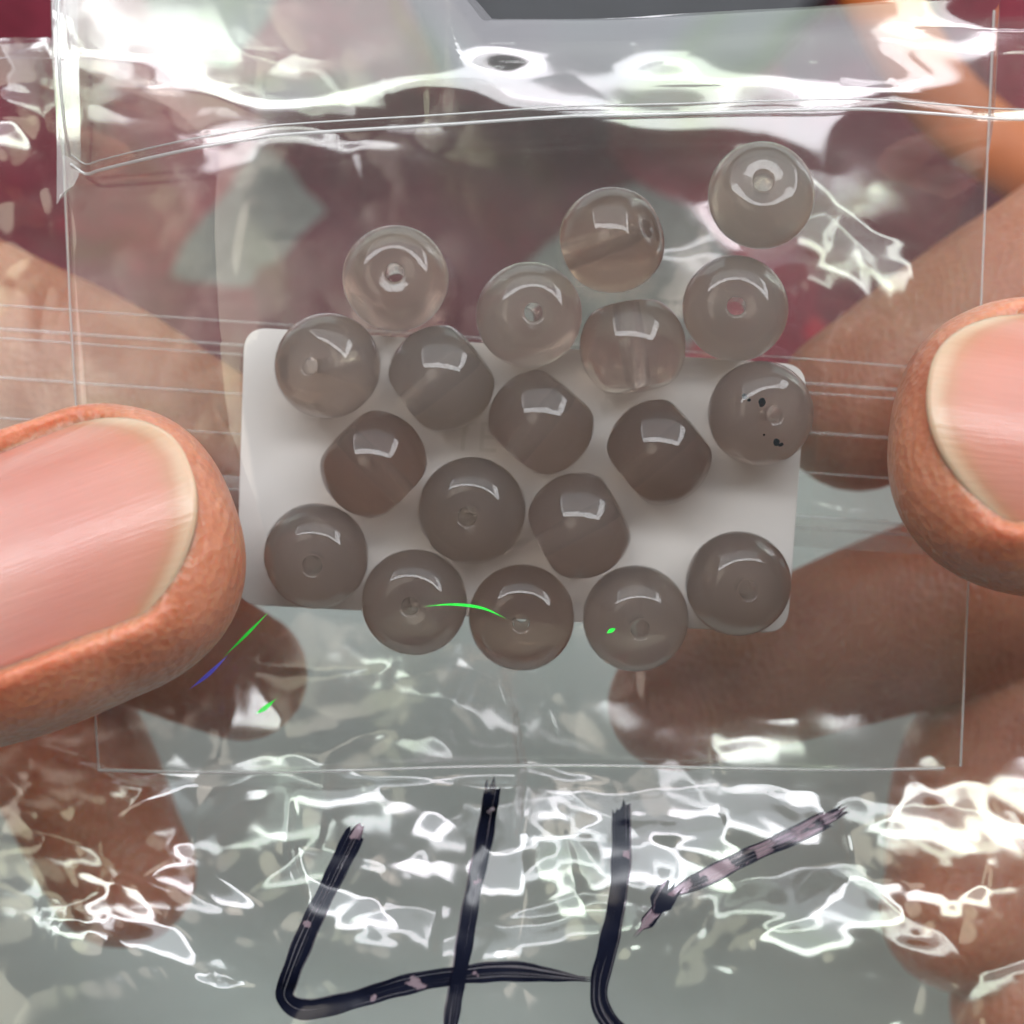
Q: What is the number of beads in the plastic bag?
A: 19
